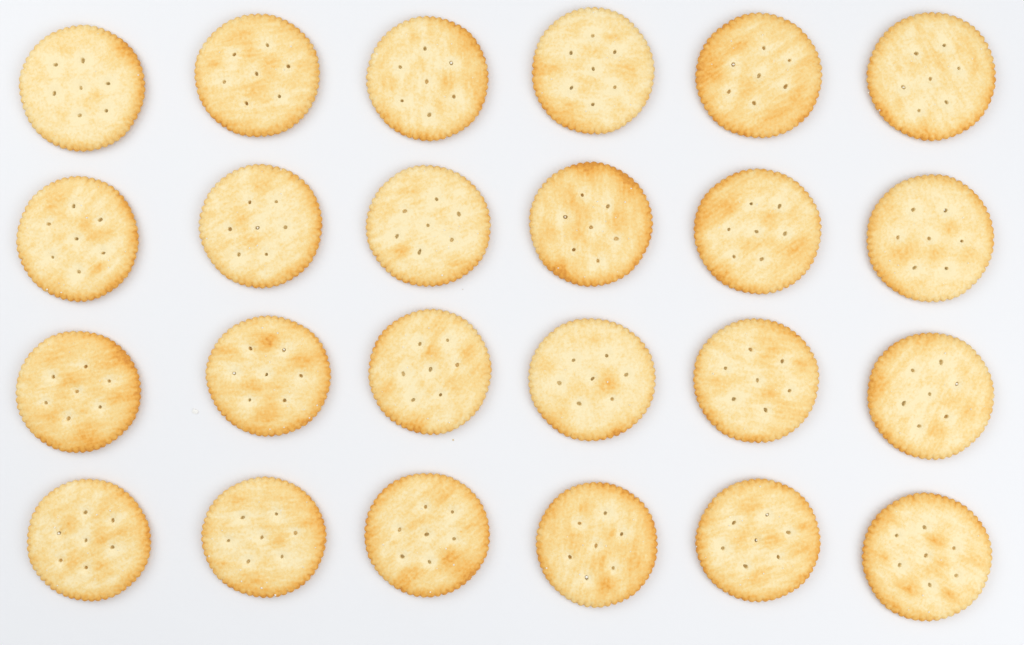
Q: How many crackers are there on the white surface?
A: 24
